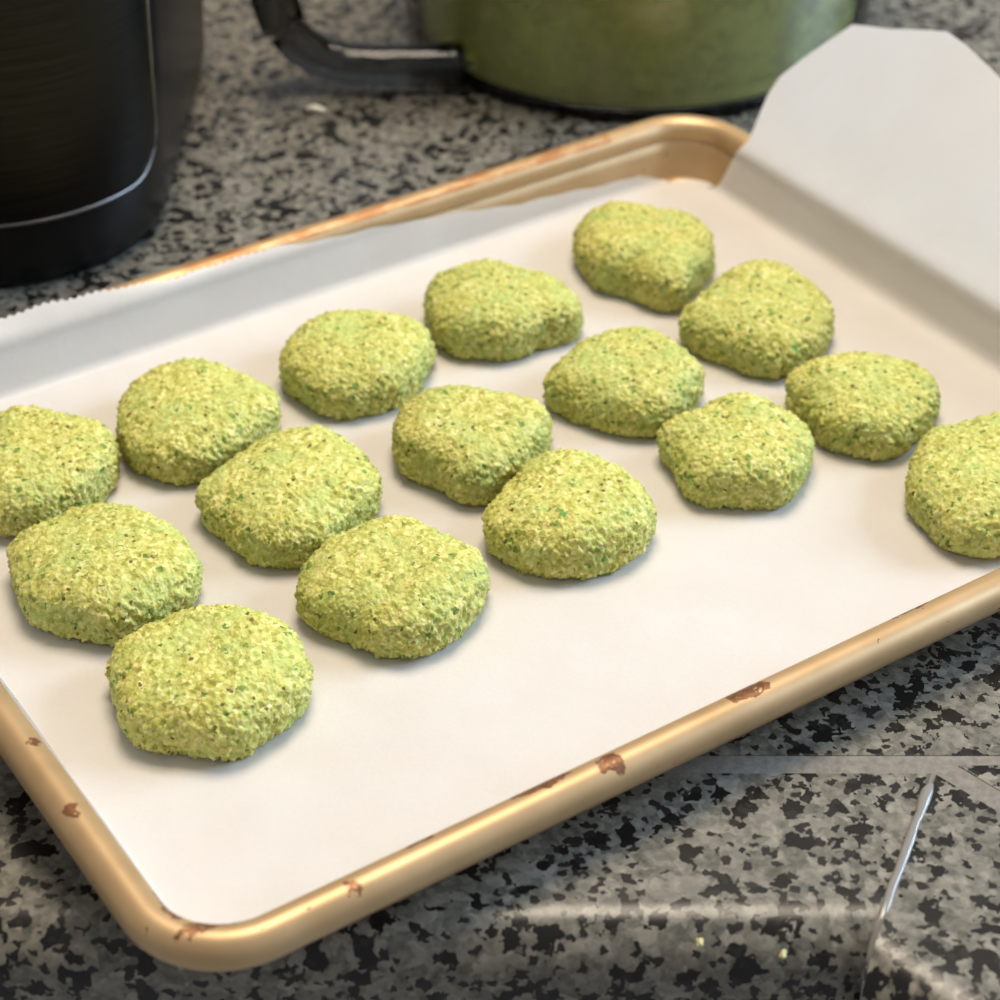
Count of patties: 16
